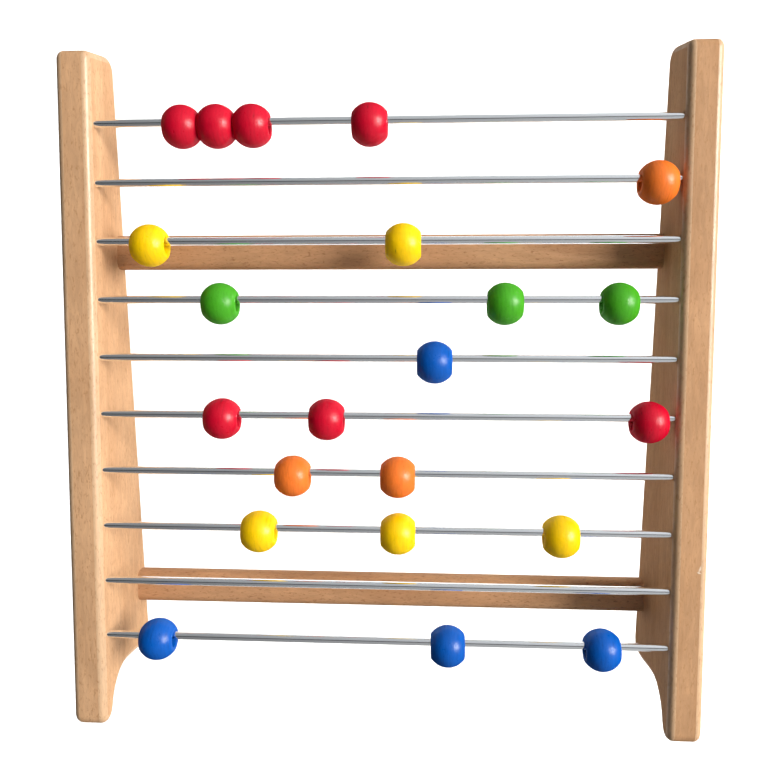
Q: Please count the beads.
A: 22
